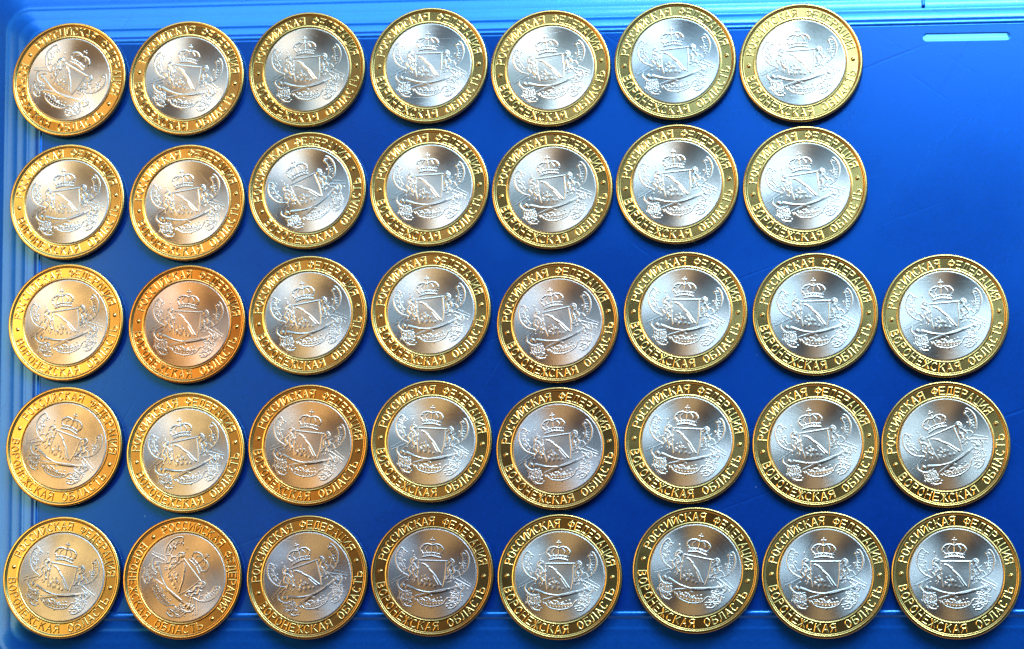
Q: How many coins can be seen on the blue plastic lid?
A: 38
